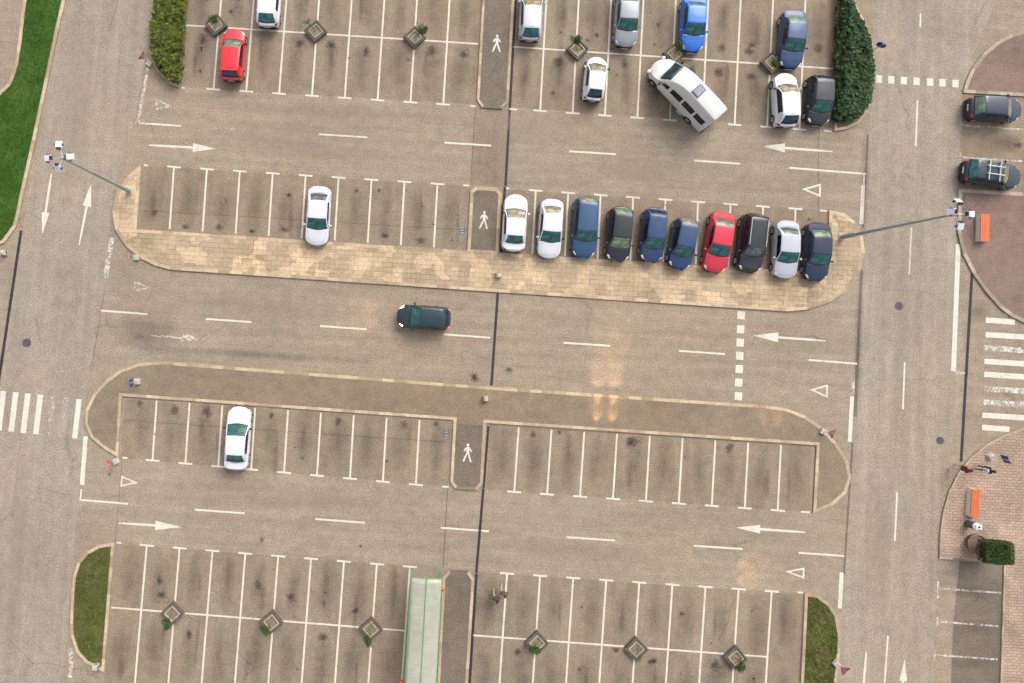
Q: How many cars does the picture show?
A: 24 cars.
